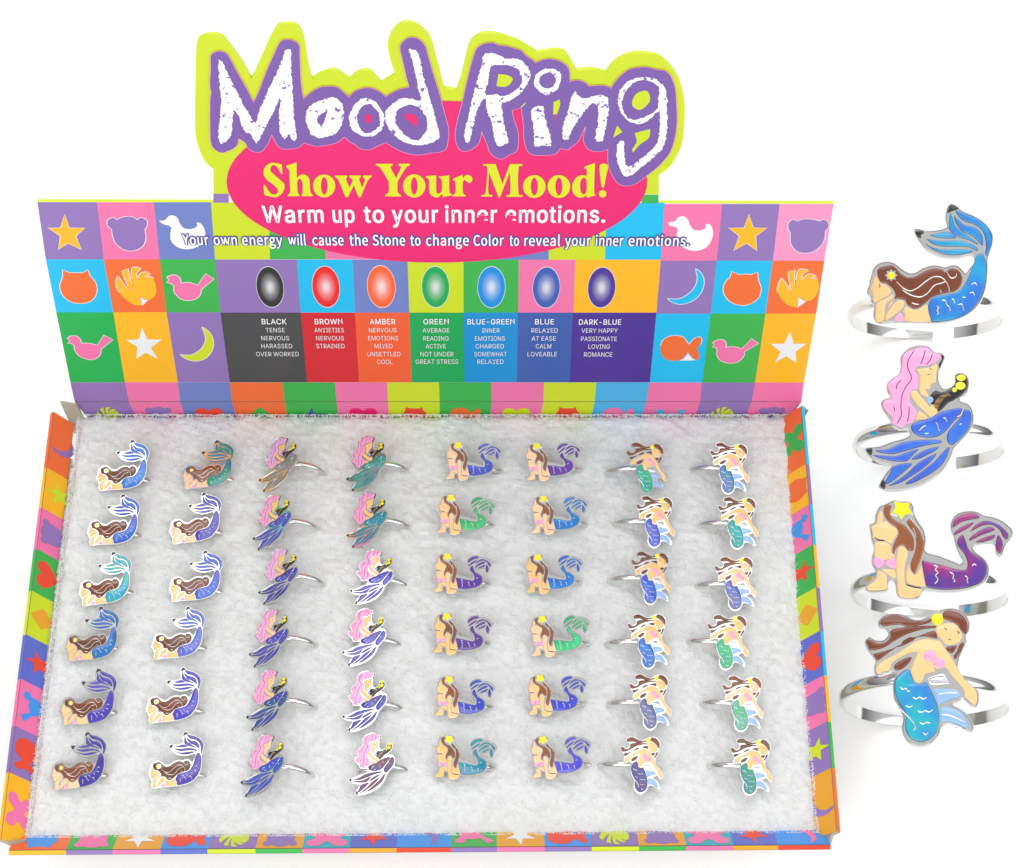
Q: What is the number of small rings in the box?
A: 48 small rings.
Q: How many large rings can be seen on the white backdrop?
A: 4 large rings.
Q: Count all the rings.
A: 52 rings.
